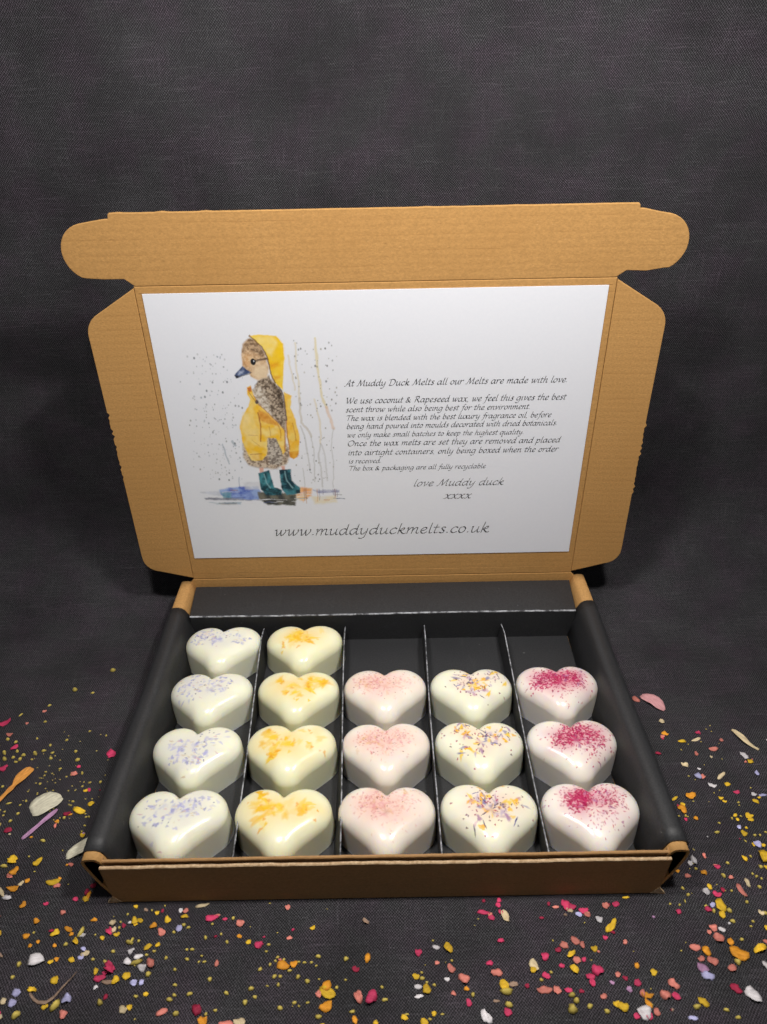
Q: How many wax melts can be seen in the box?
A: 17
